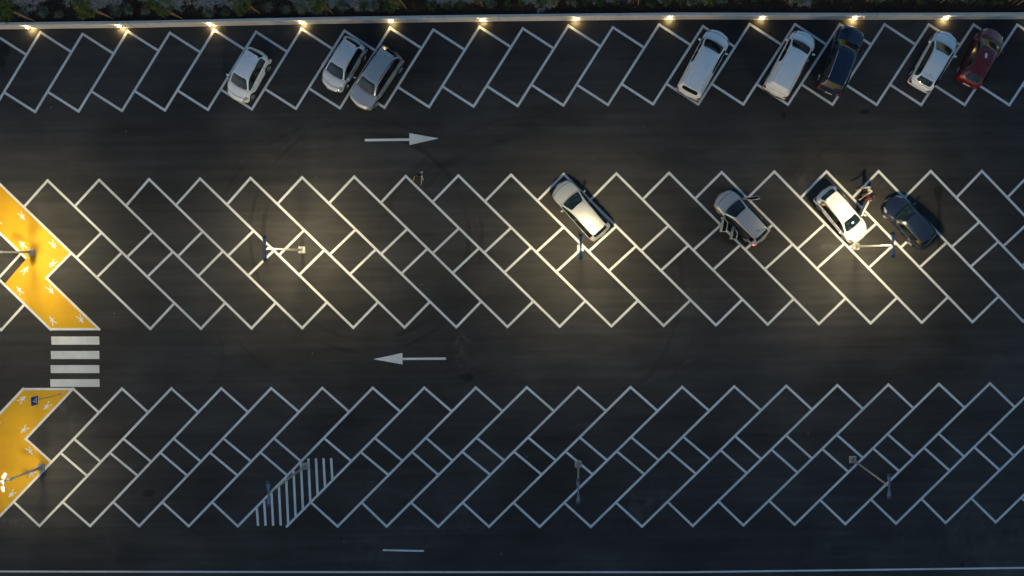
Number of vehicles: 12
